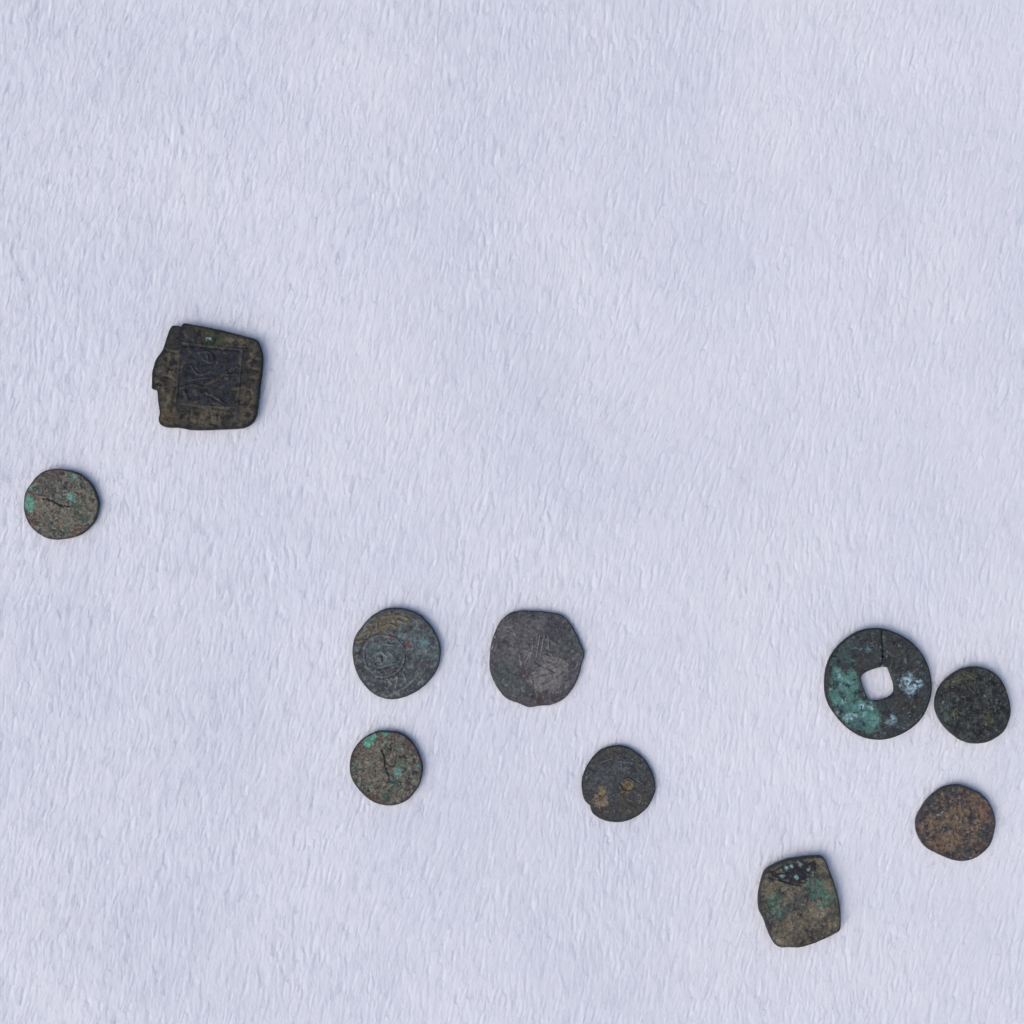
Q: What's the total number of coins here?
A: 10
